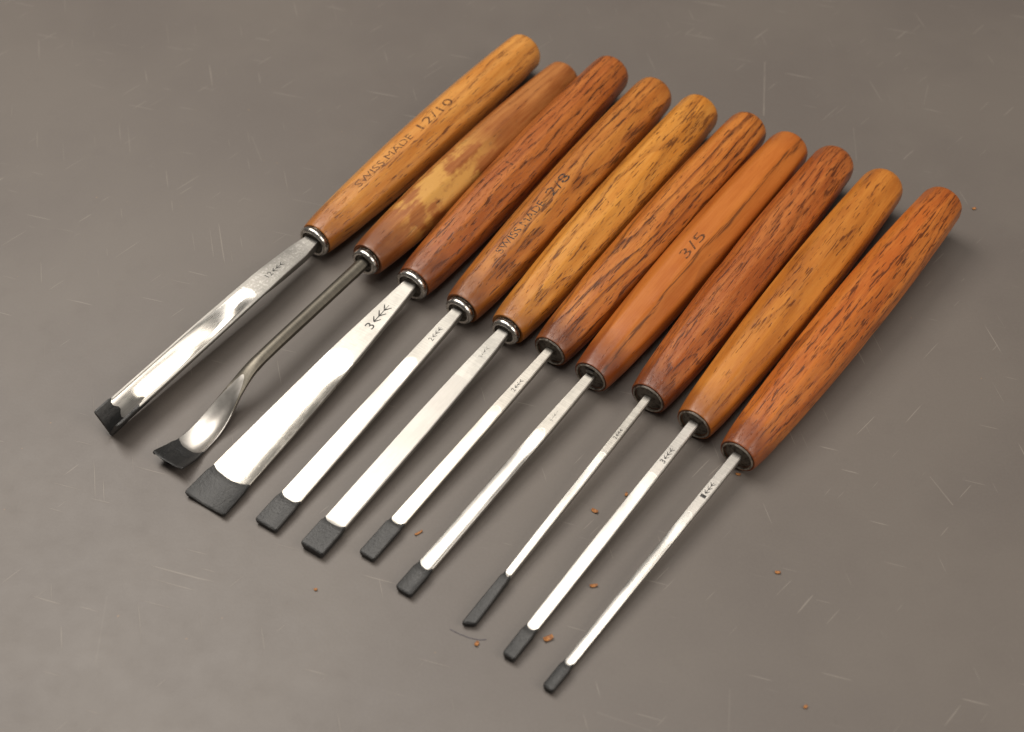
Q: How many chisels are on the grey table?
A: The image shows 10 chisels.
